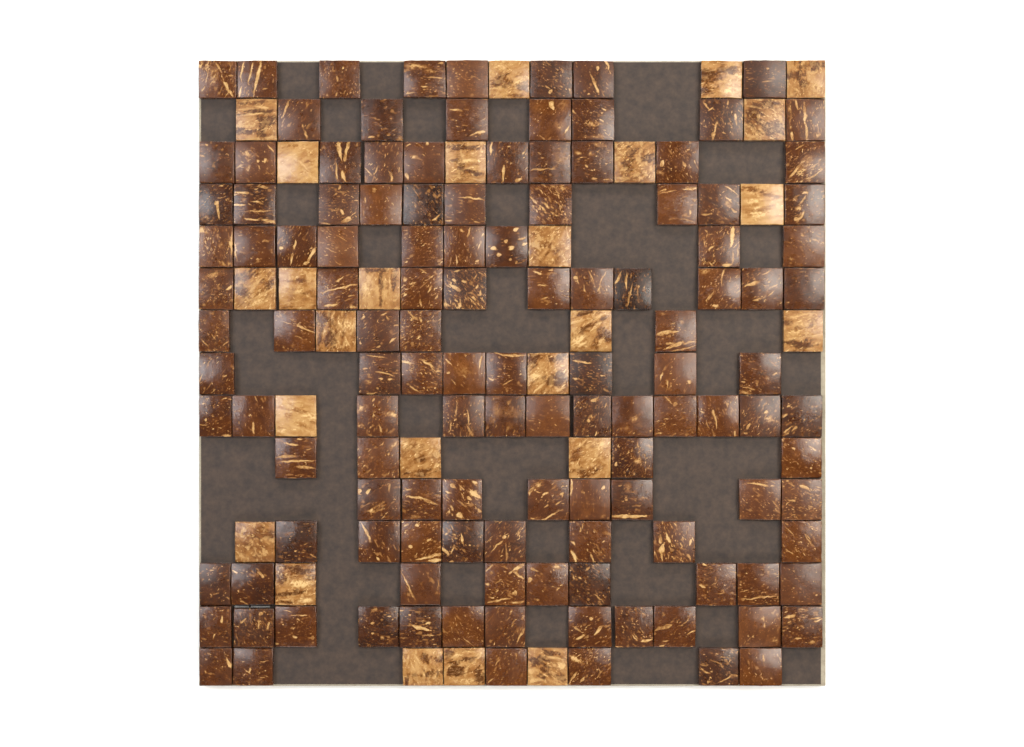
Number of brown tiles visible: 126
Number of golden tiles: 25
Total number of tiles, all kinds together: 151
